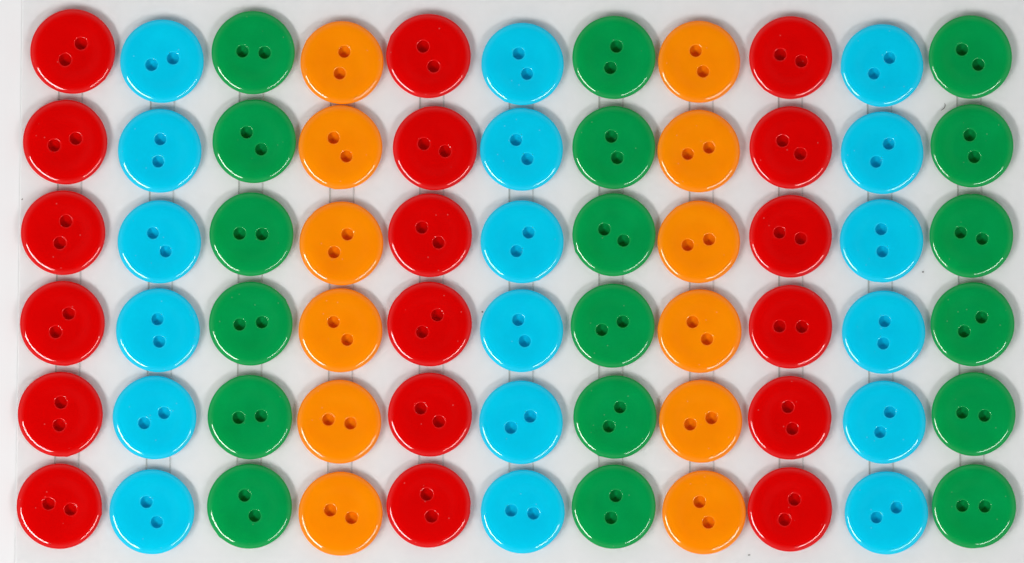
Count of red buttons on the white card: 18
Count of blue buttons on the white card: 18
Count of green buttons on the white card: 18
